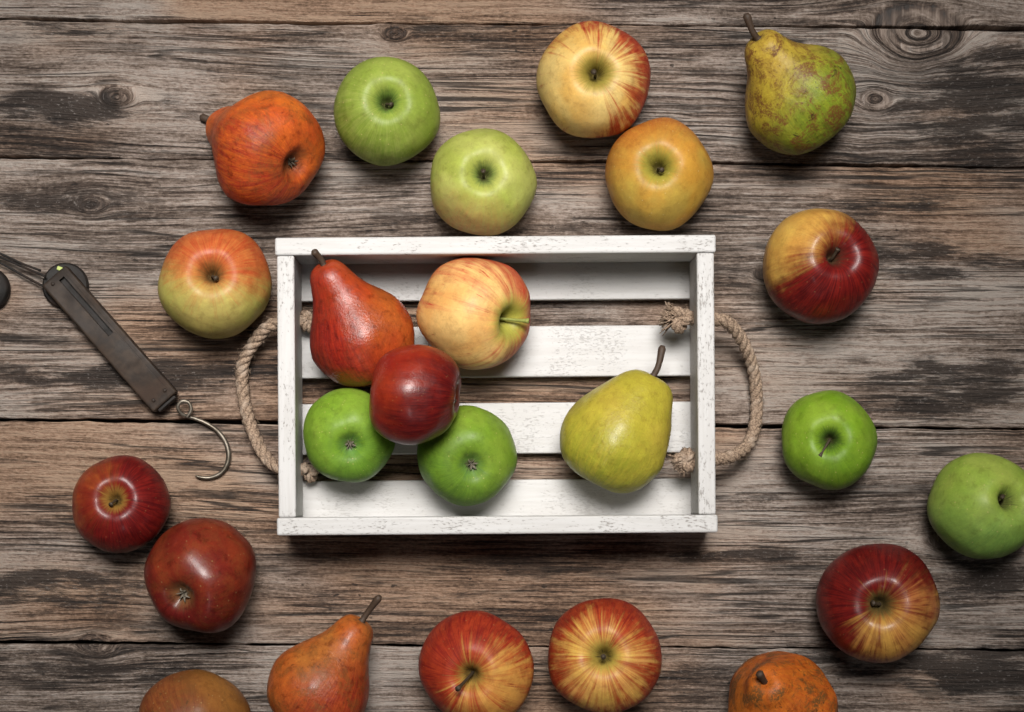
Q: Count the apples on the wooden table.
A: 18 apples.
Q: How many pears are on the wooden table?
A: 6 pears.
